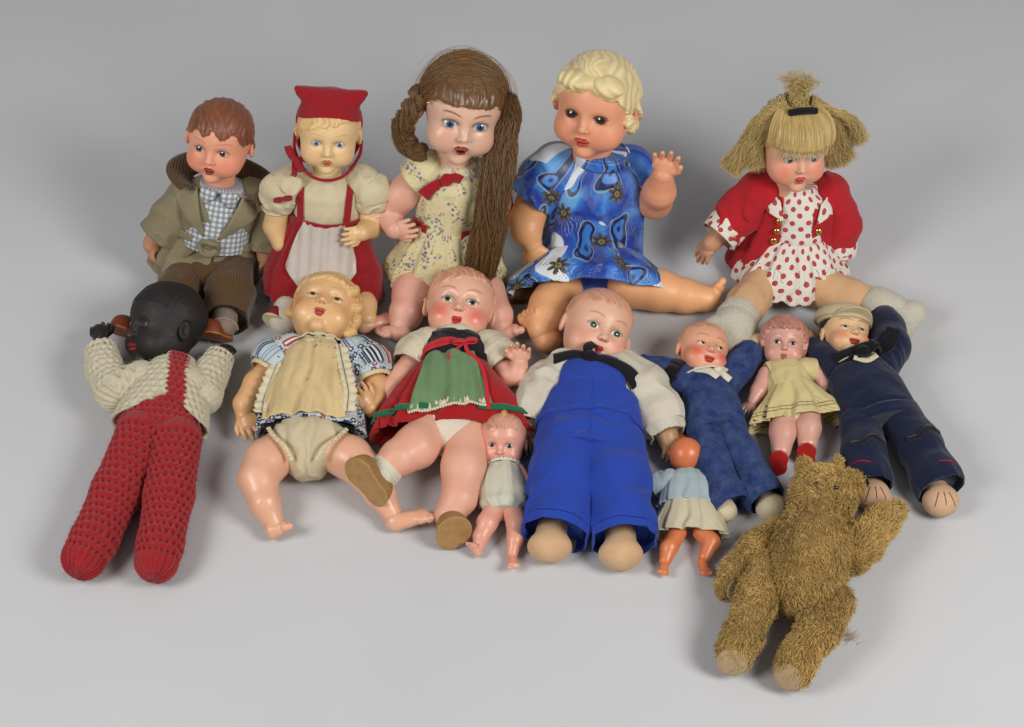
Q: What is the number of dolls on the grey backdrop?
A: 14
